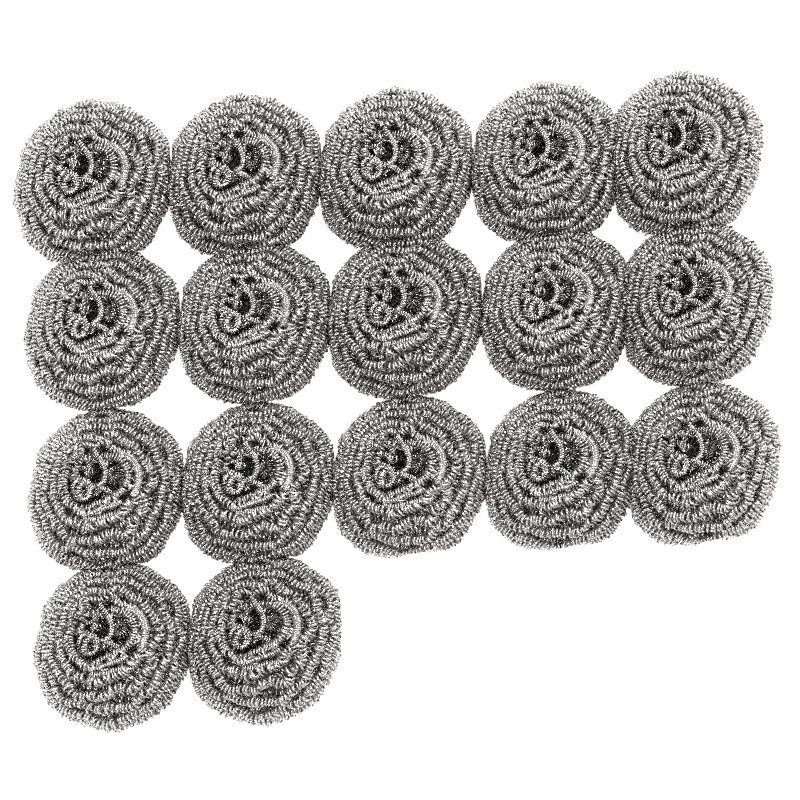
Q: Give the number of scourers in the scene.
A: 17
